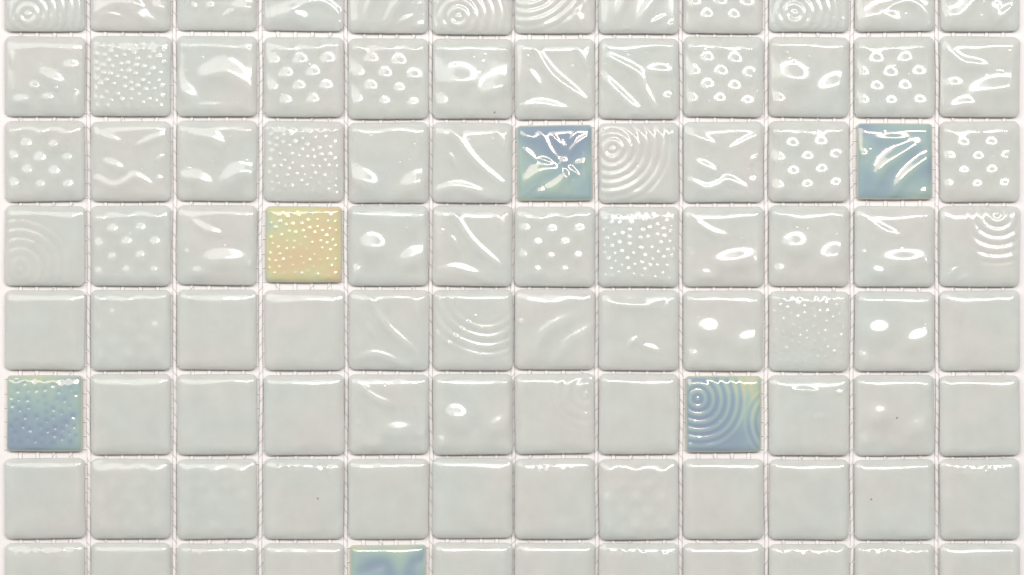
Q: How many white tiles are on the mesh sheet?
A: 90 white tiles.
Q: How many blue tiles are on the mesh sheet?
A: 5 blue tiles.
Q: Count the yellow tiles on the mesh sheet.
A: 1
